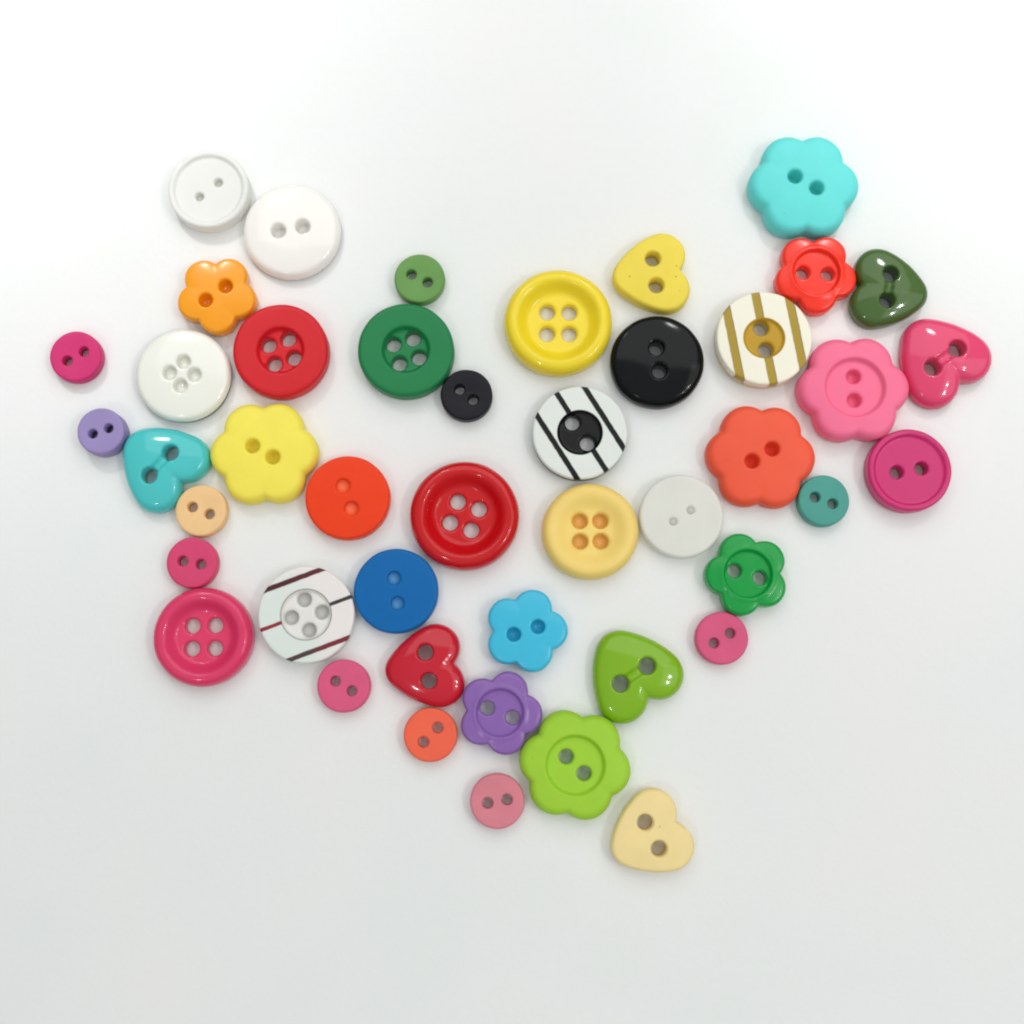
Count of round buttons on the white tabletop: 28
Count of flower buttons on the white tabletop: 10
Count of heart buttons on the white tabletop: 7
